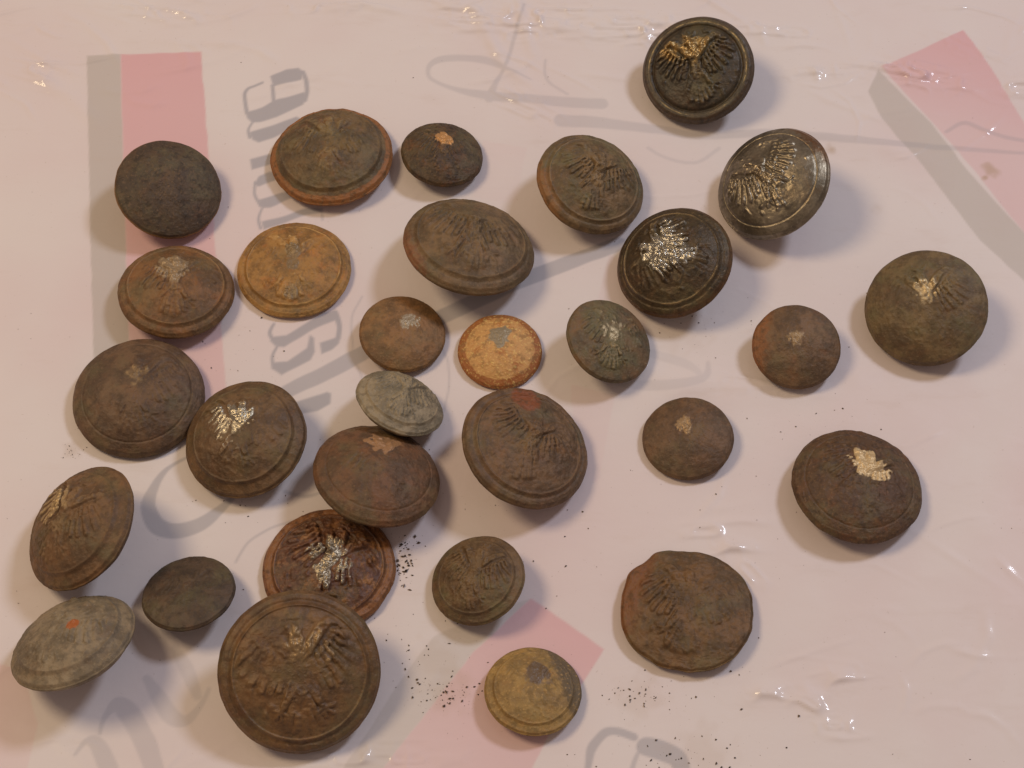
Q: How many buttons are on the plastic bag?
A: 30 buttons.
